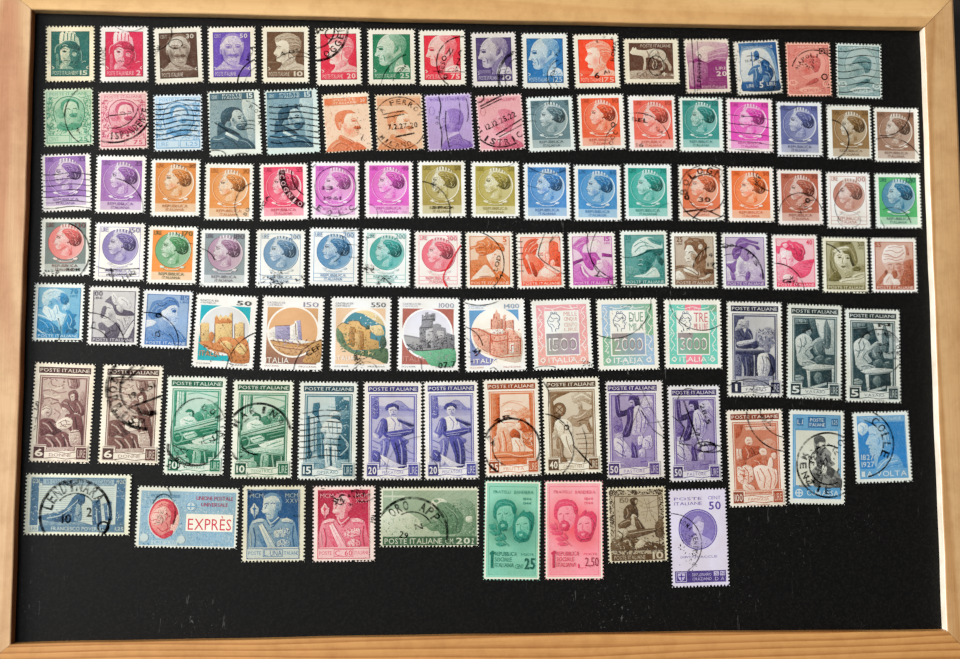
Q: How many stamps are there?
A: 104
